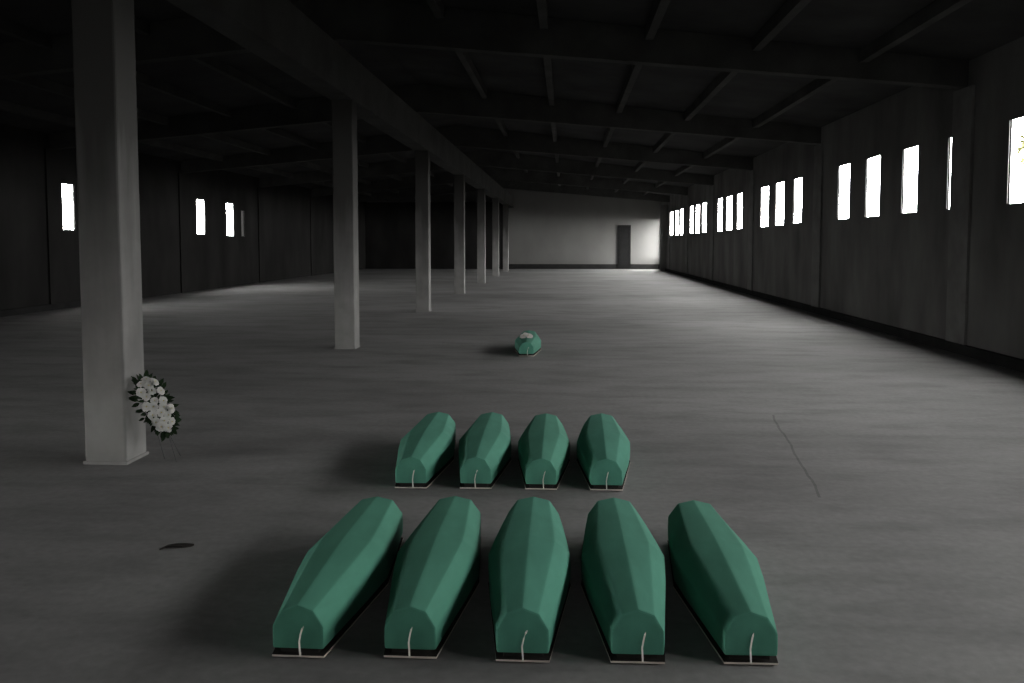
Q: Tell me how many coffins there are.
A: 10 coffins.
